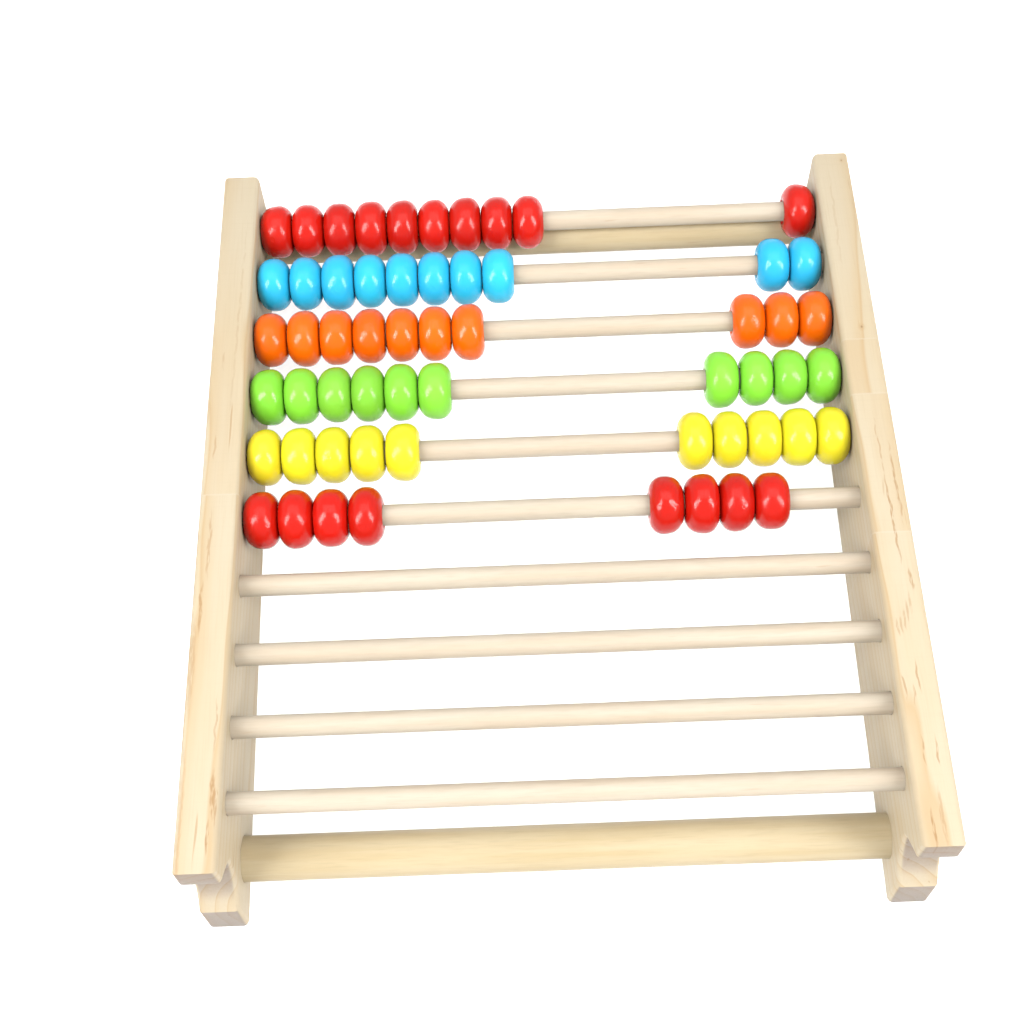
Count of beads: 58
